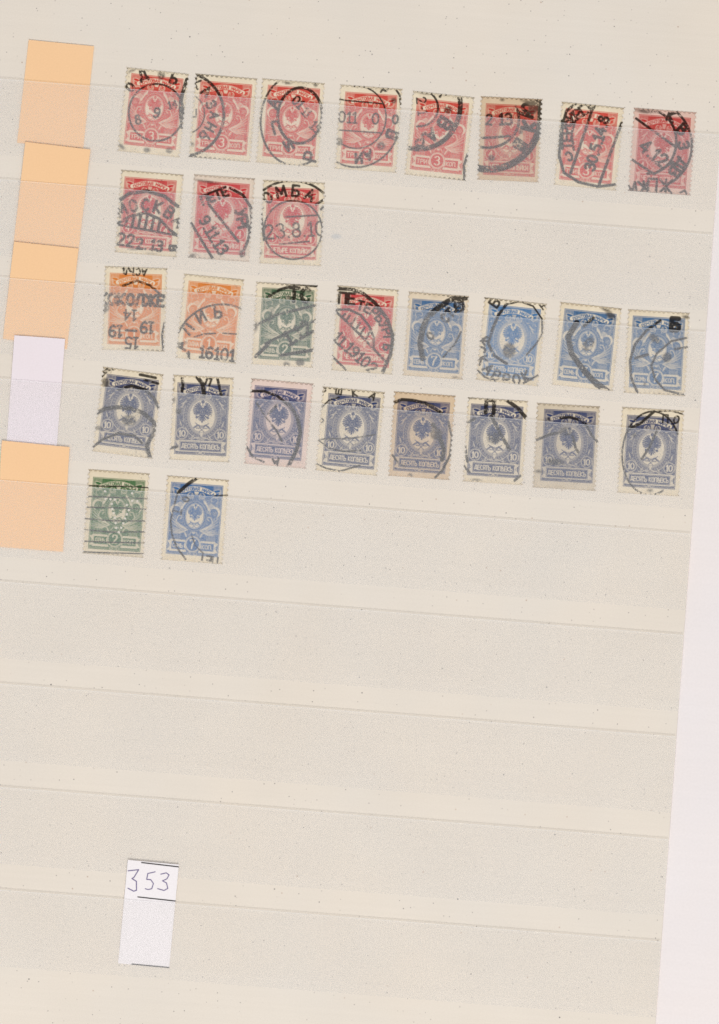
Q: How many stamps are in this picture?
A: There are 29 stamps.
